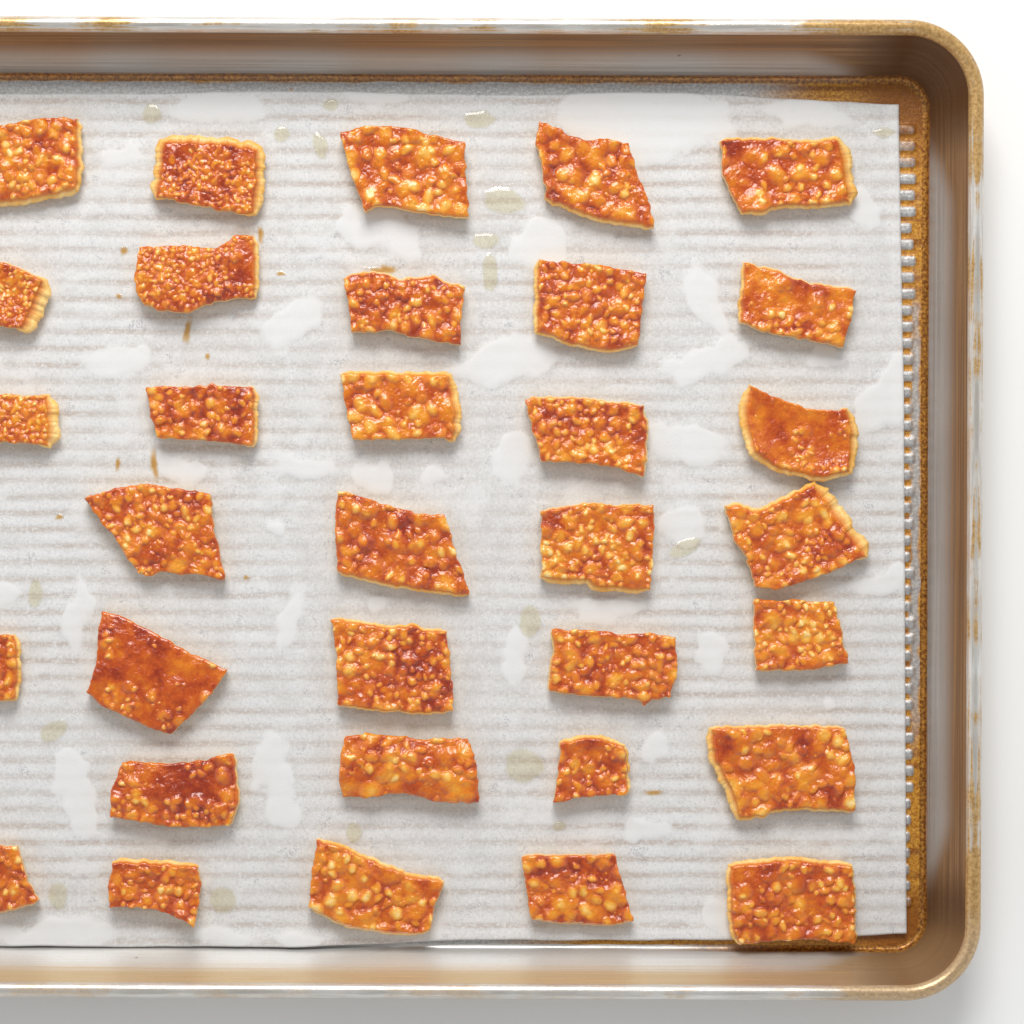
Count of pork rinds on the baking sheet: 33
